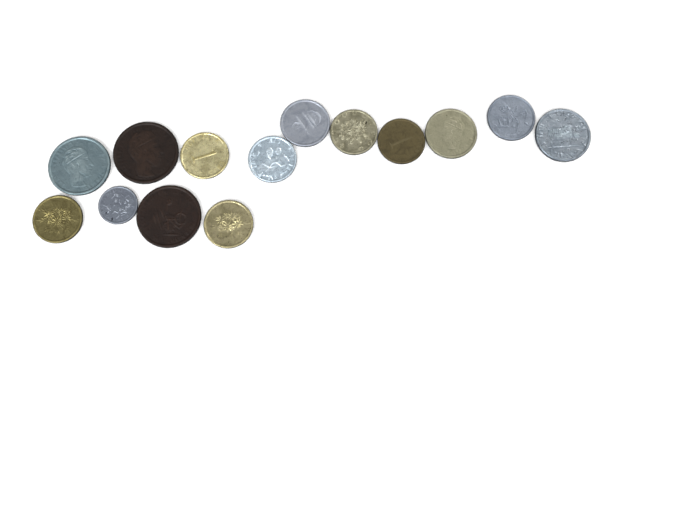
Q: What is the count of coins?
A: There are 14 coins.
